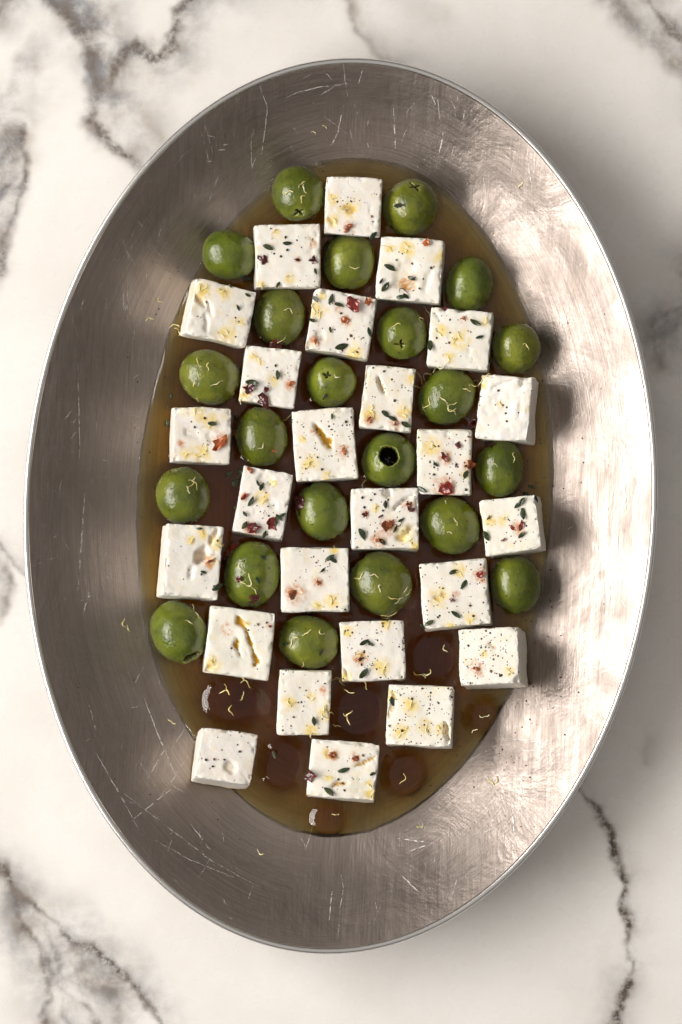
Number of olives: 22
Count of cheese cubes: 25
